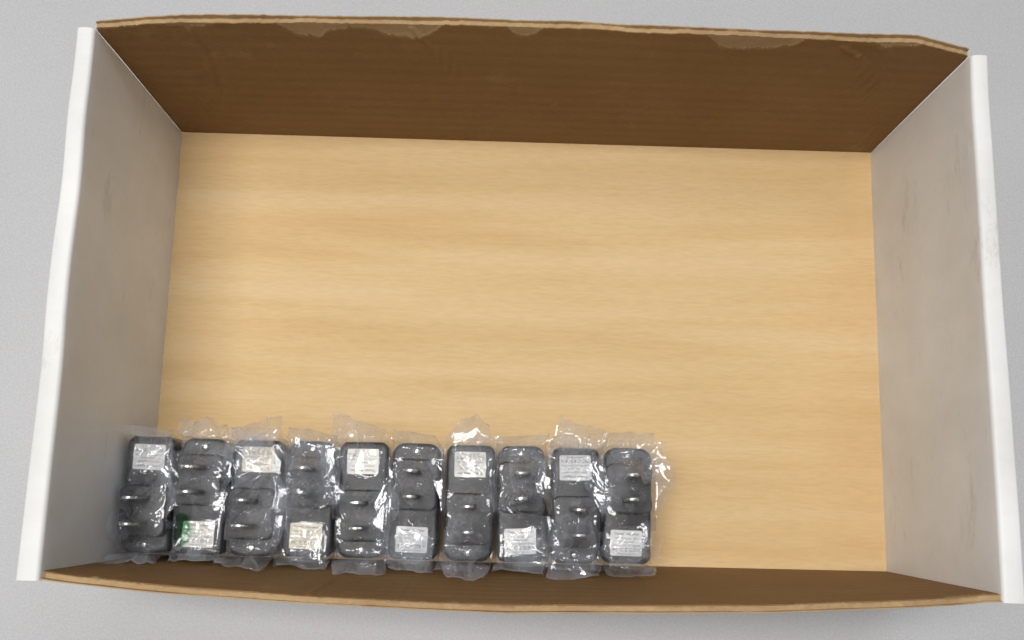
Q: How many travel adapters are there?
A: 10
